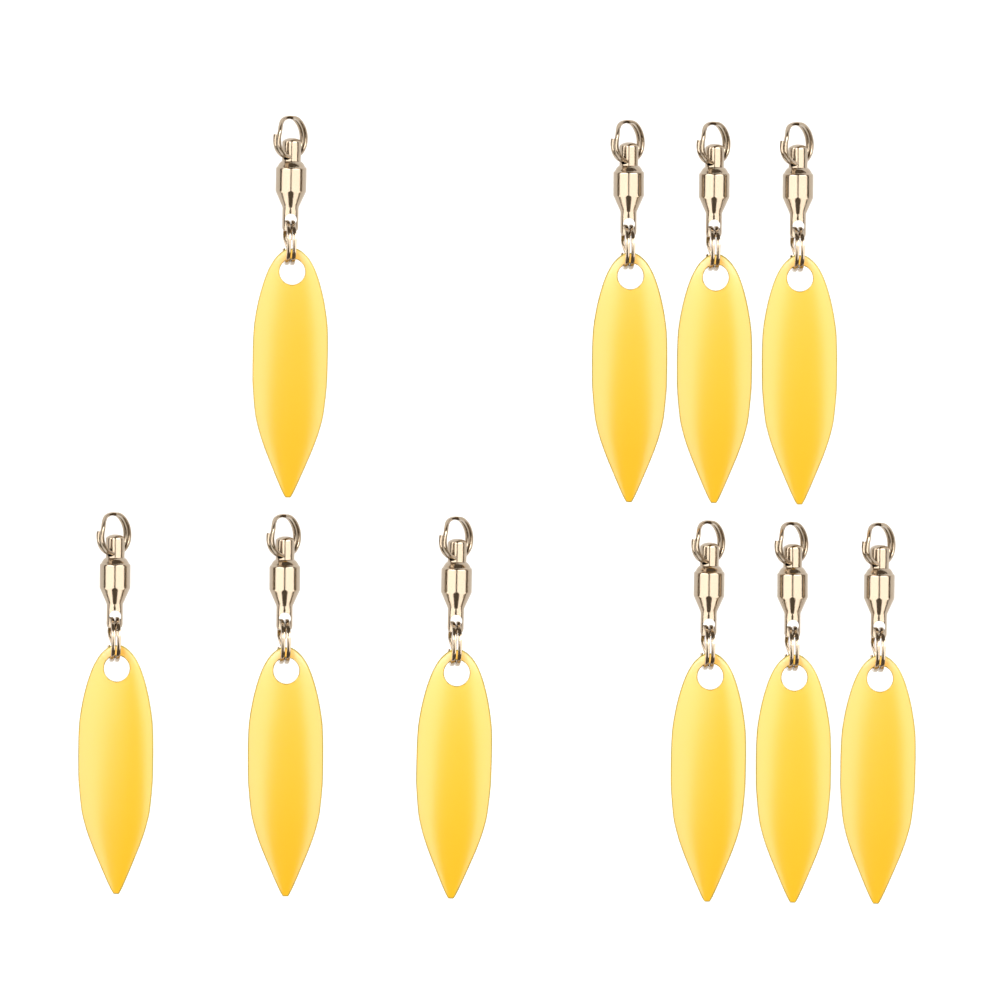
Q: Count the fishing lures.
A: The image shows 10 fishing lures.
